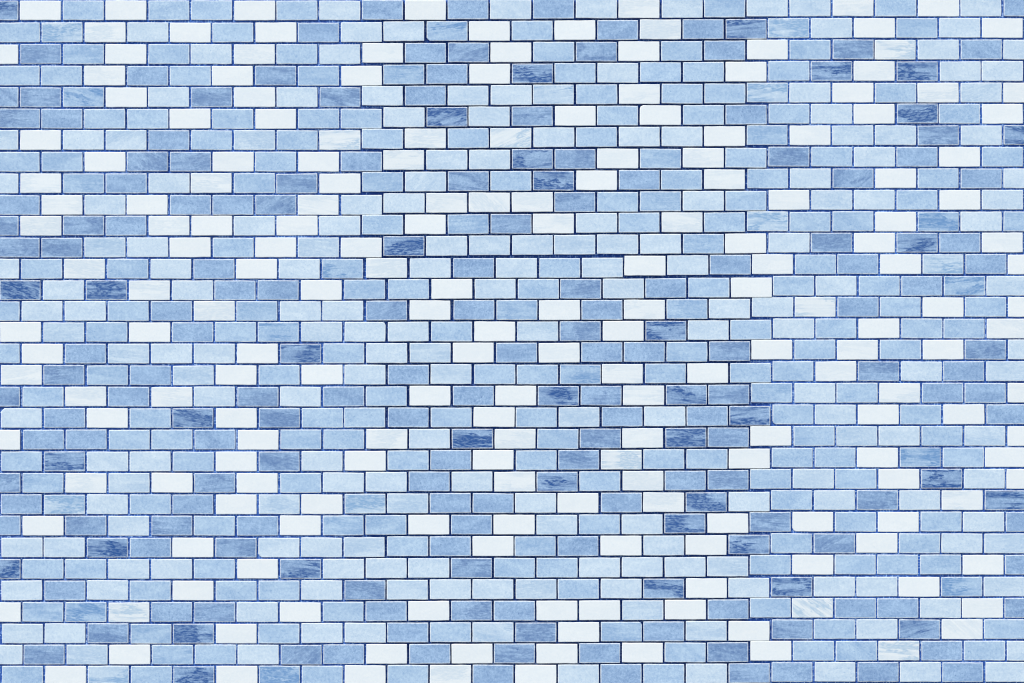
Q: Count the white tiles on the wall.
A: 200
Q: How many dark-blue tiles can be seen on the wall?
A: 196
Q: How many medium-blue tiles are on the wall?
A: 195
